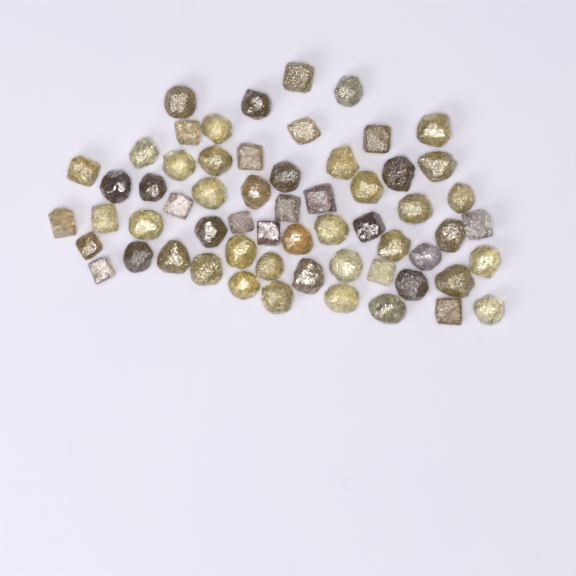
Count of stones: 60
